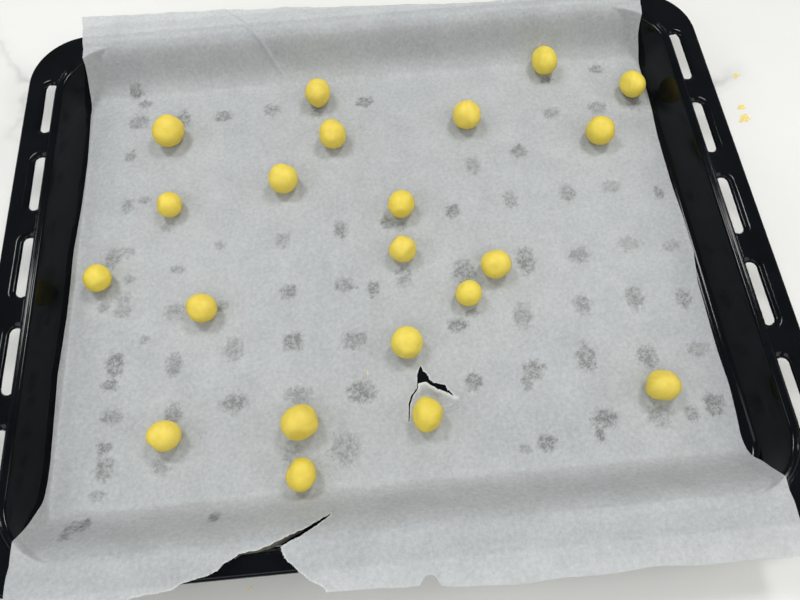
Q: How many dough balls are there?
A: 21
